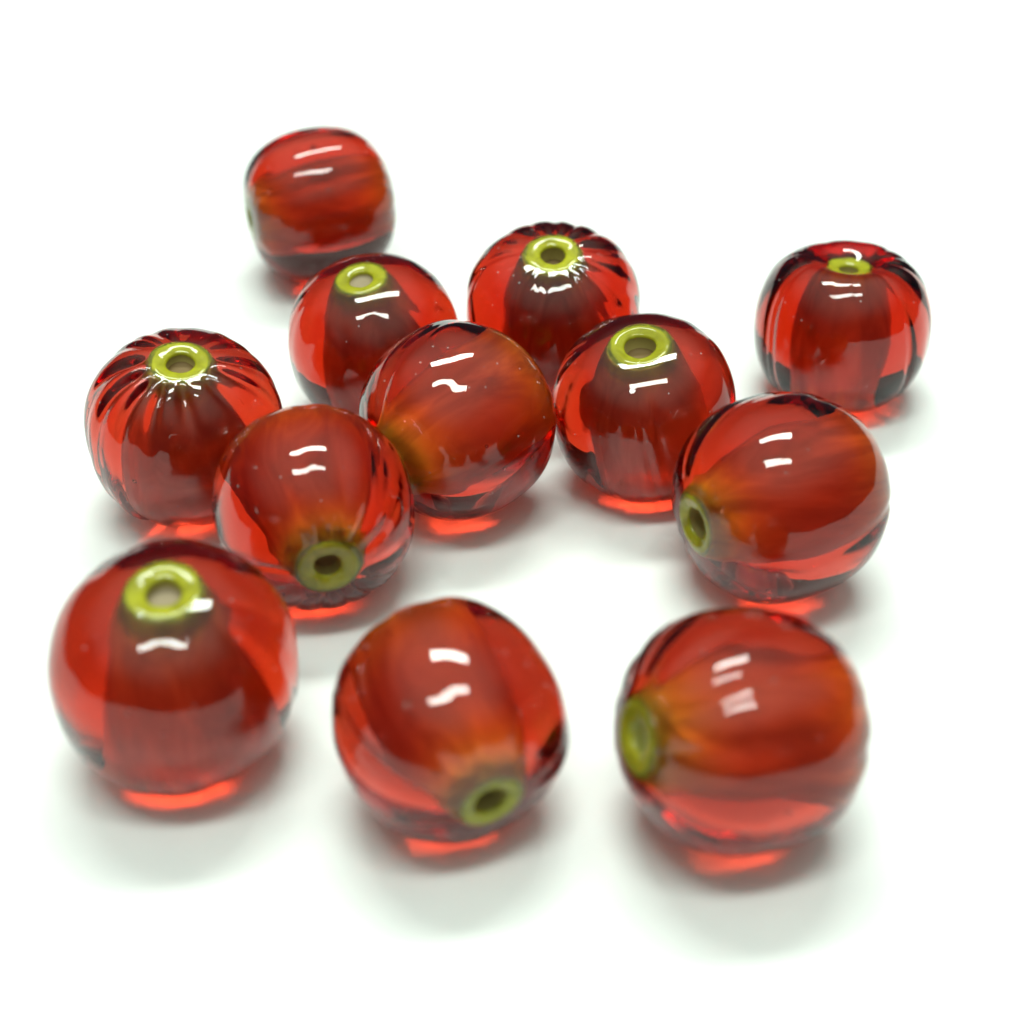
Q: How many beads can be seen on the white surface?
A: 12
